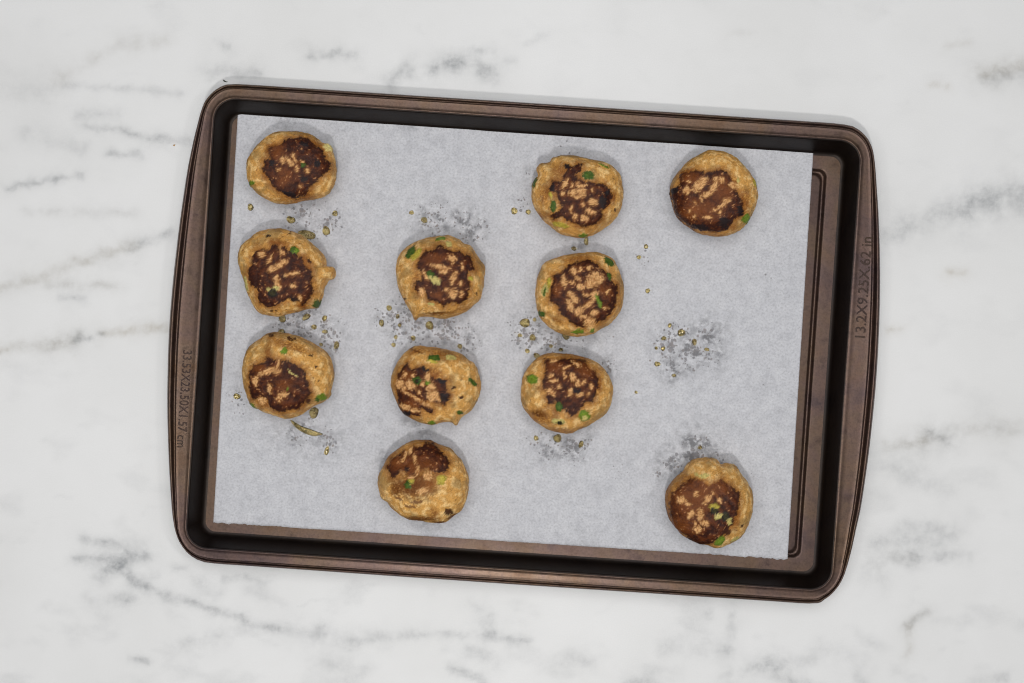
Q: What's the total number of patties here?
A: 11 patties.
